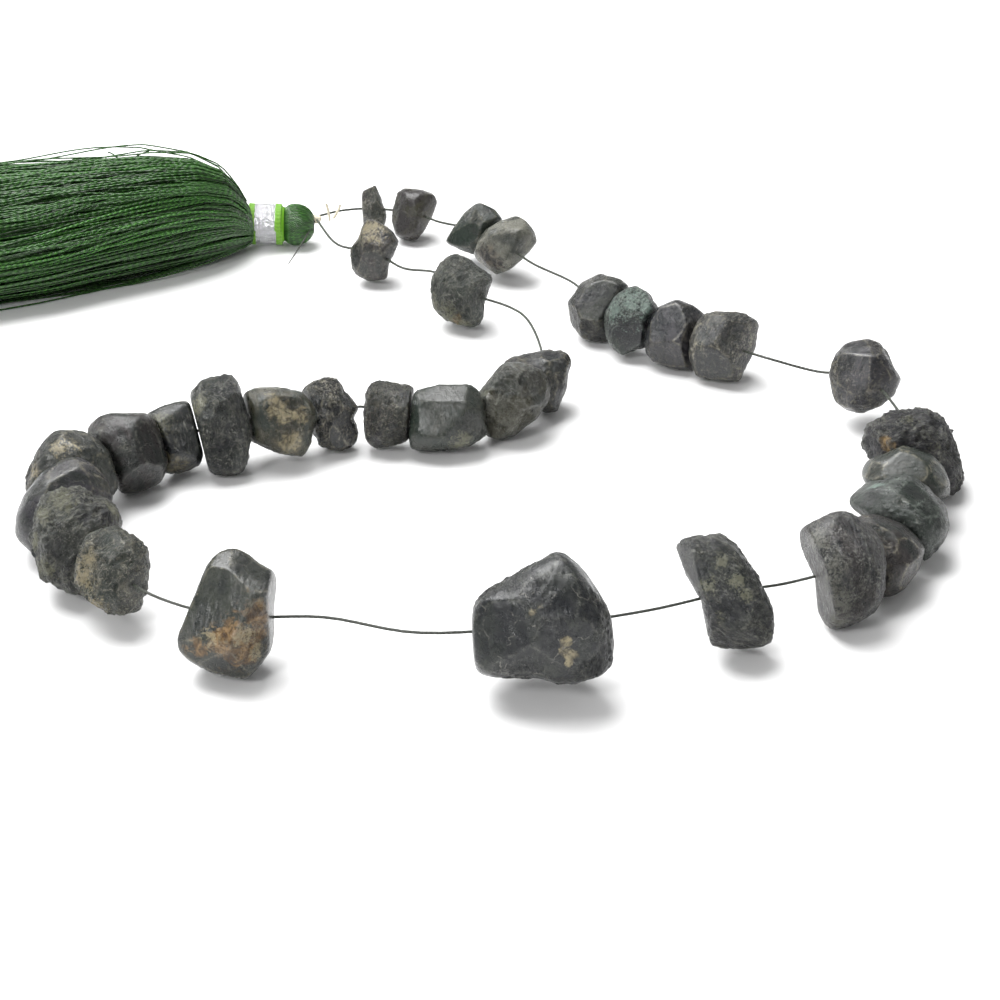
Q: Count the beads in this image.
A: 32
